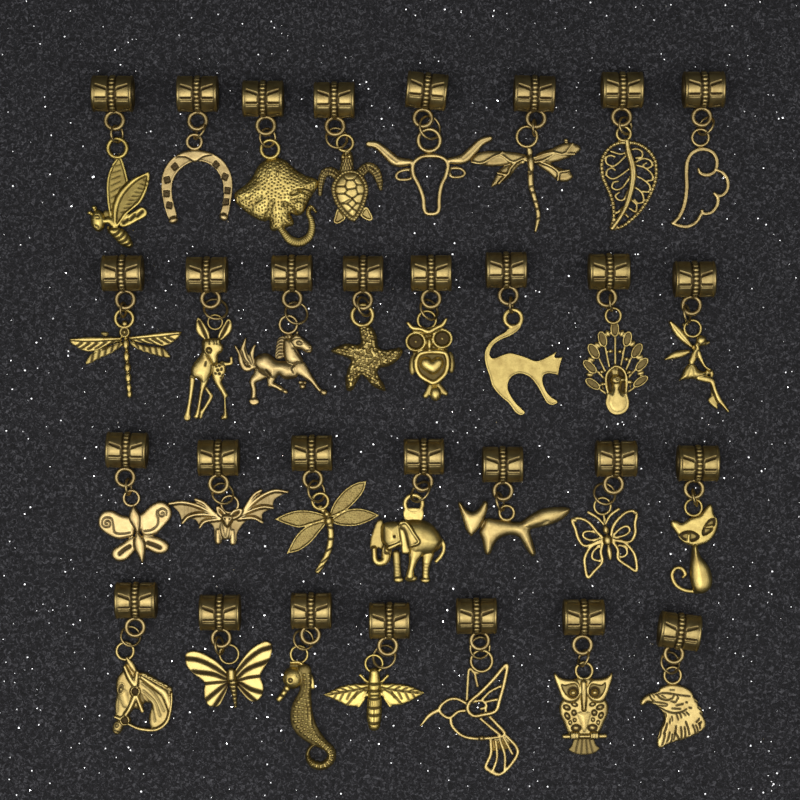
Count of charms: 30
